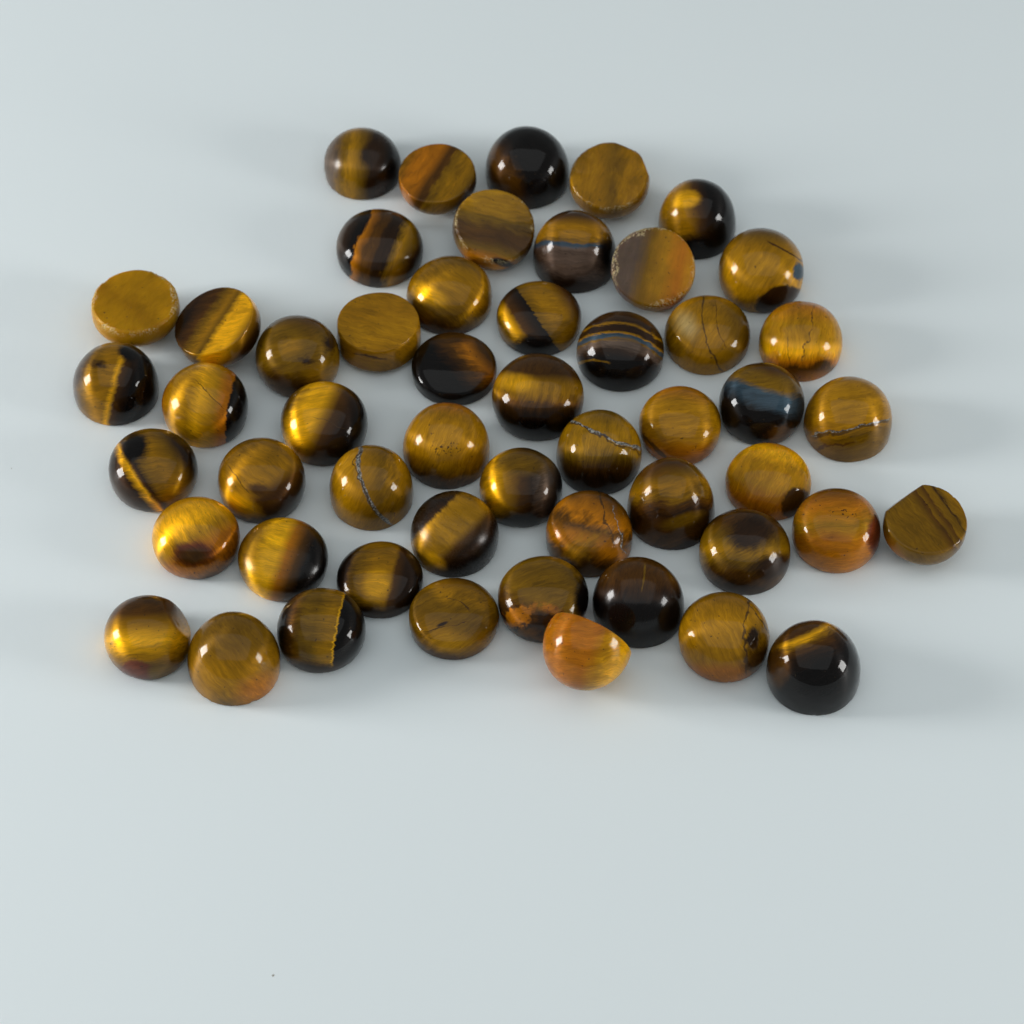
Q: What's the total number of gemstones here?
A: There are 52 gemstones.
